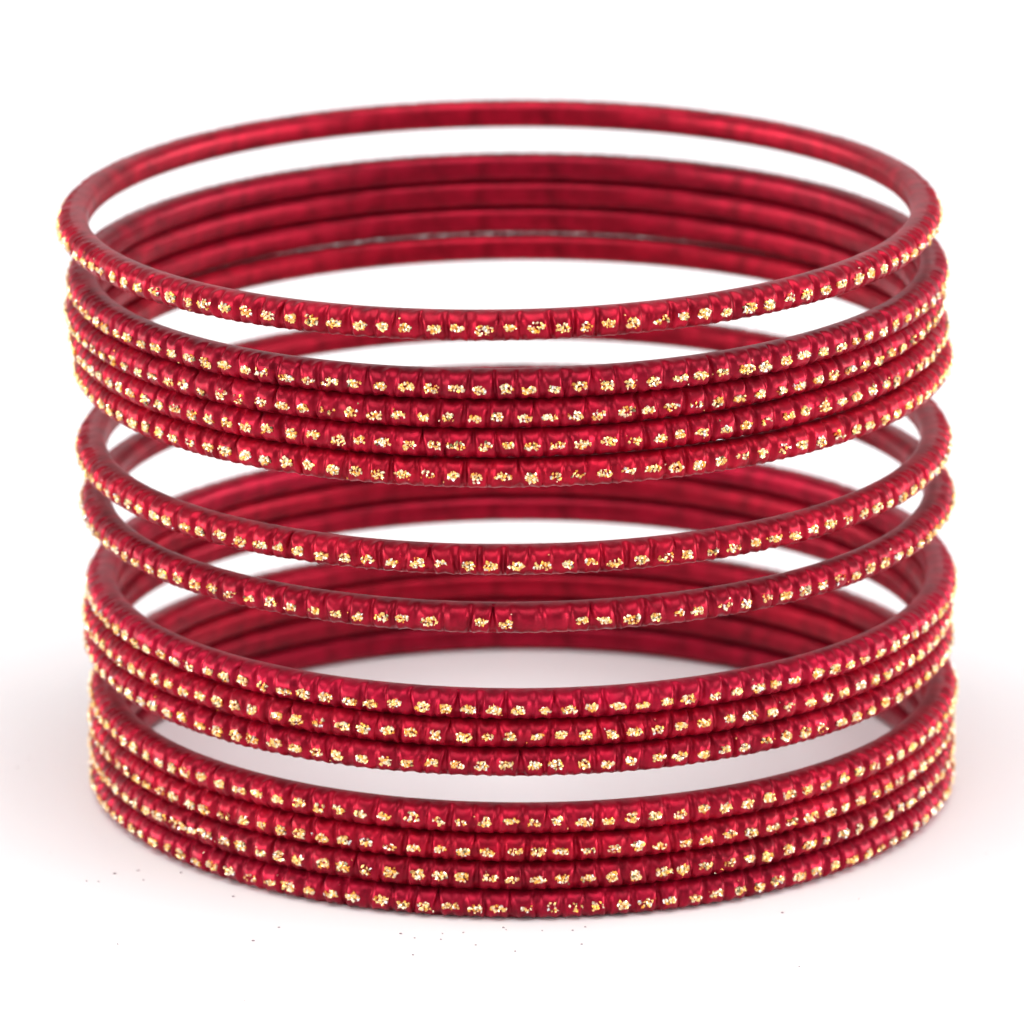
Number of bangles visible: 14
